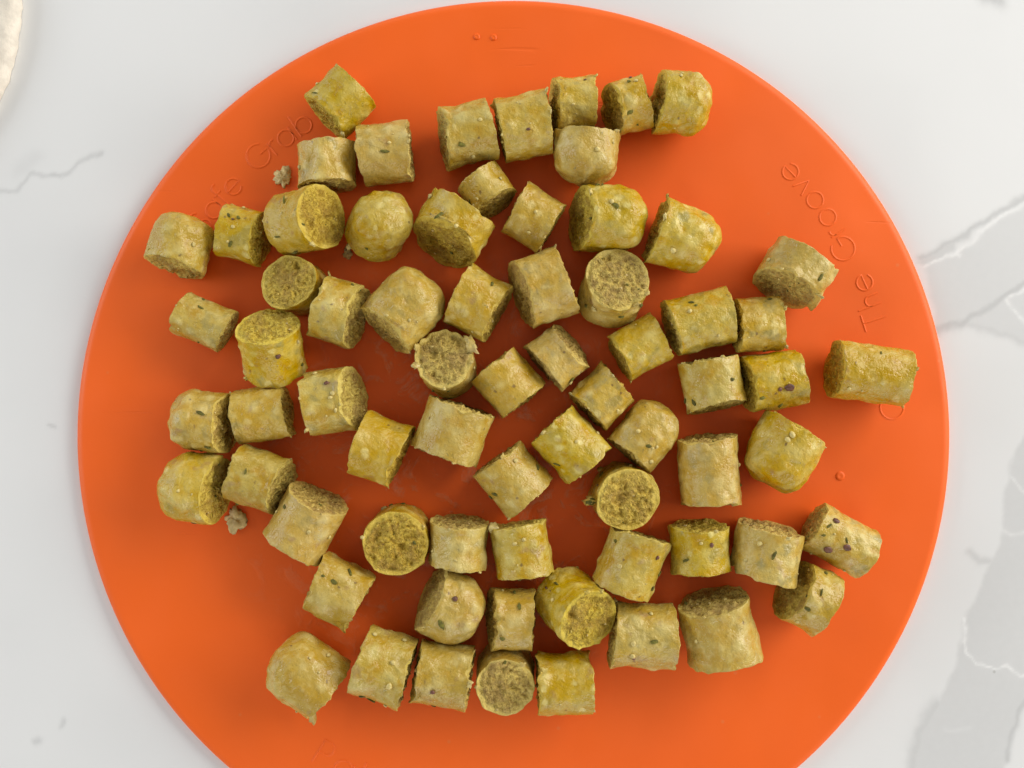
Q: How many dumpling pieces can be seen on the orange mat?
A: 70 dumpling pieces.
